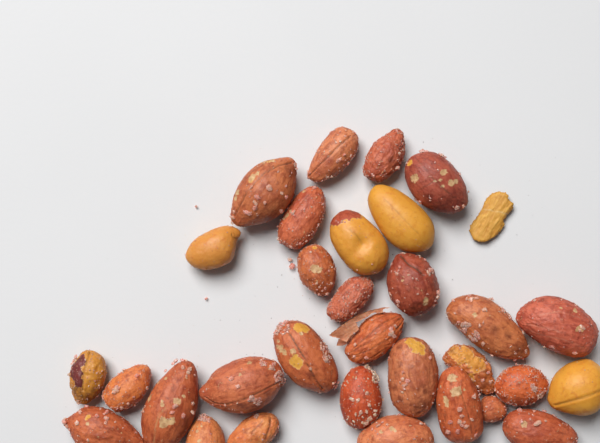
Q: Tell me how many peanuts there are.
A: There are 31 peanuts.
